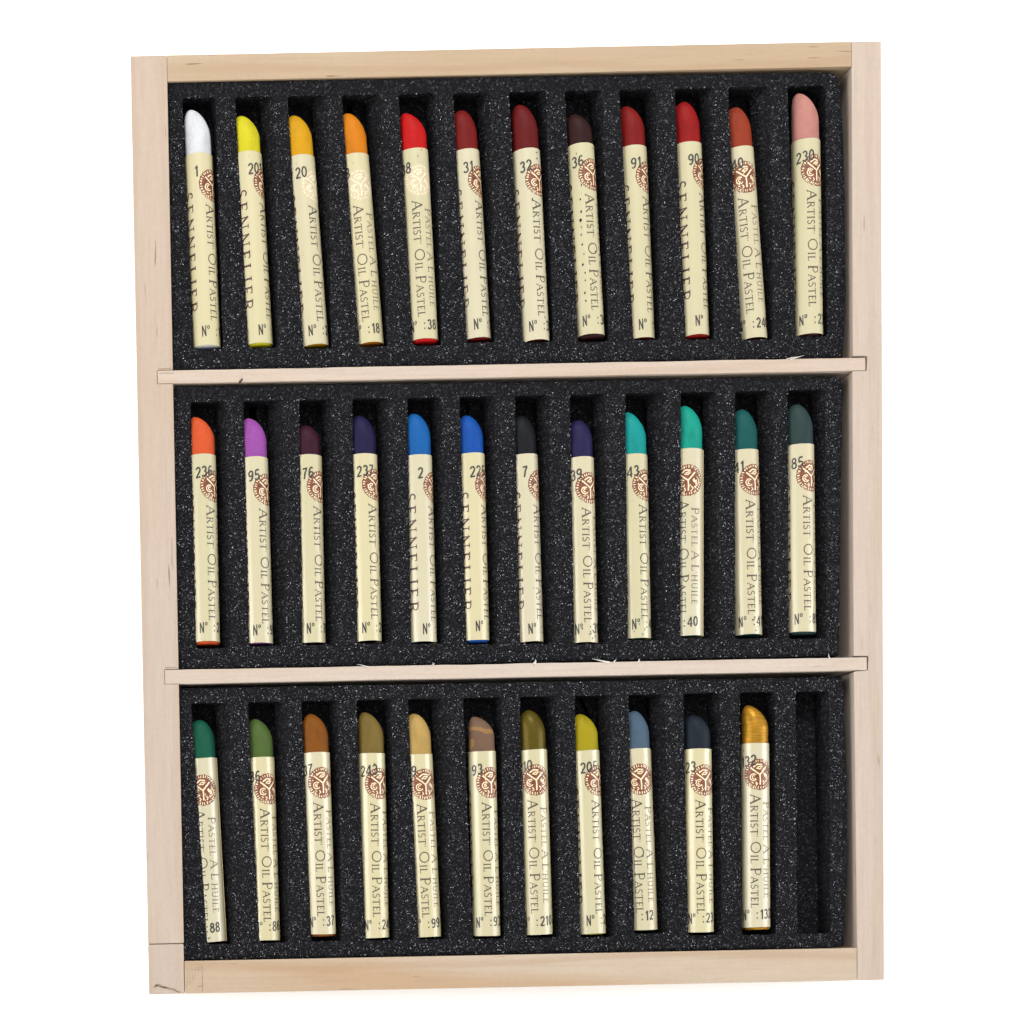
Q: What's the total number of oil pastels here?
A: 35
